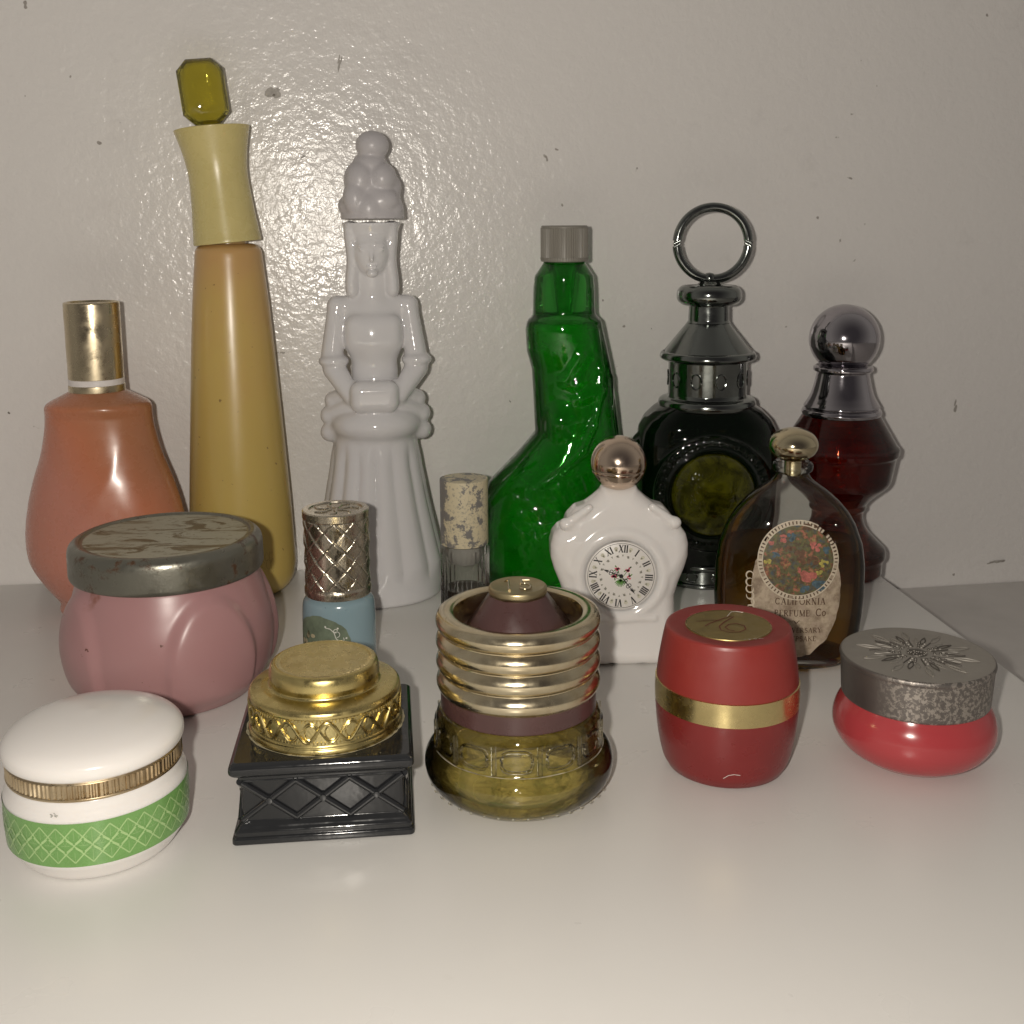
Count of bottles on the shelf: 11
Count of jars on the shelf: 5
